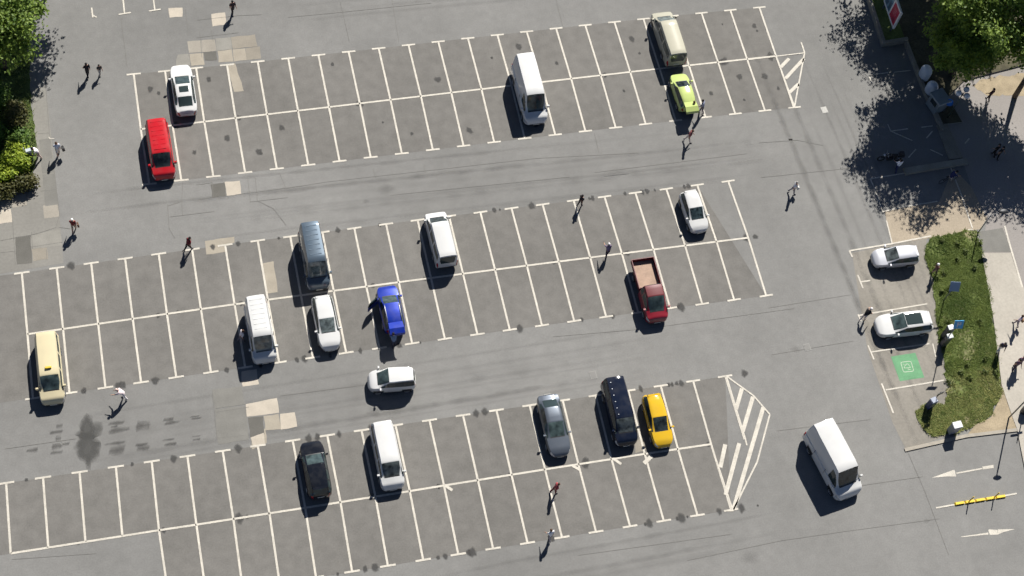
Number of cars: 11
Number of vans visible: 10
